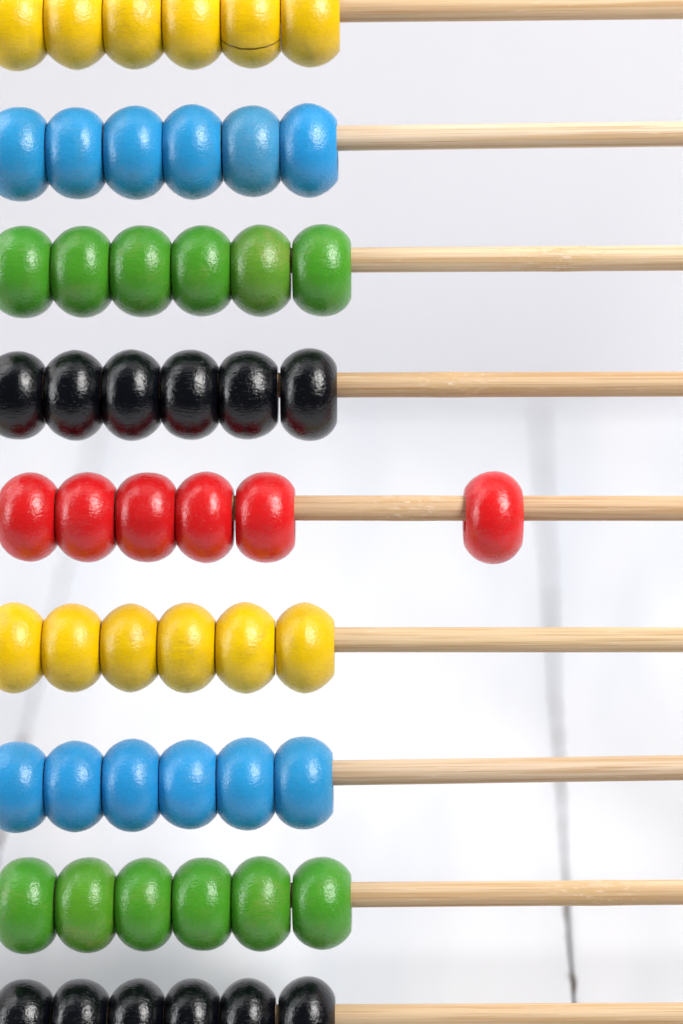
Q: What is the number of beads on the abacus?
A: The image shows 54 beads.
